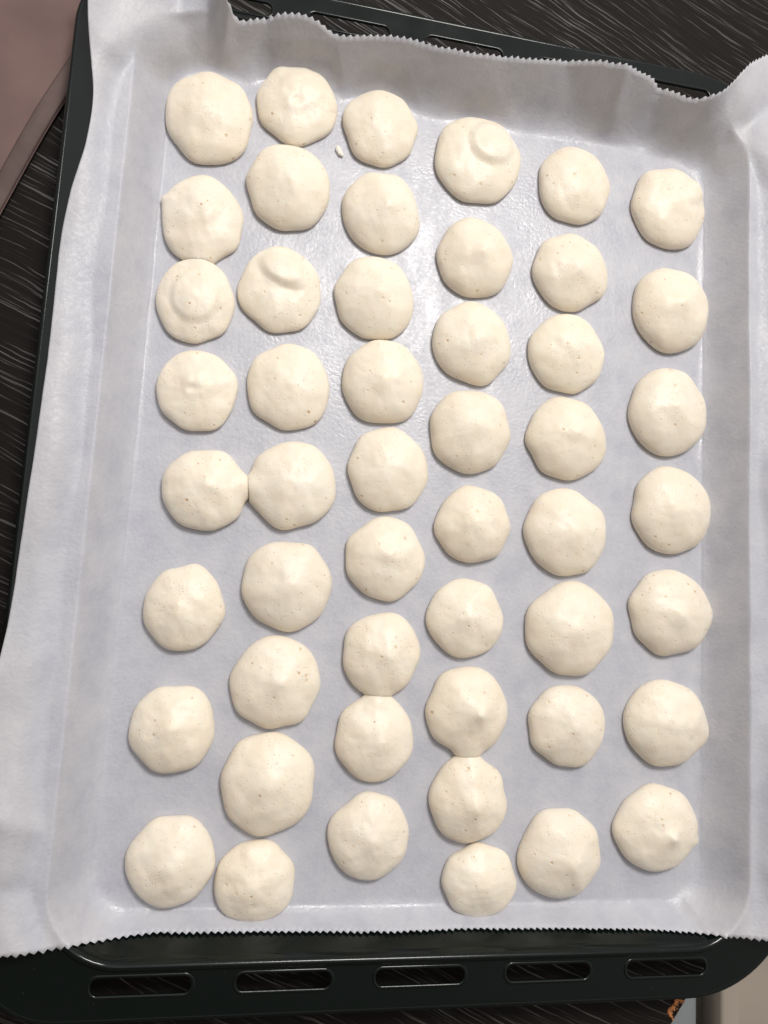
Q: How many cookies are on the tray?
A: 50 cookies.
